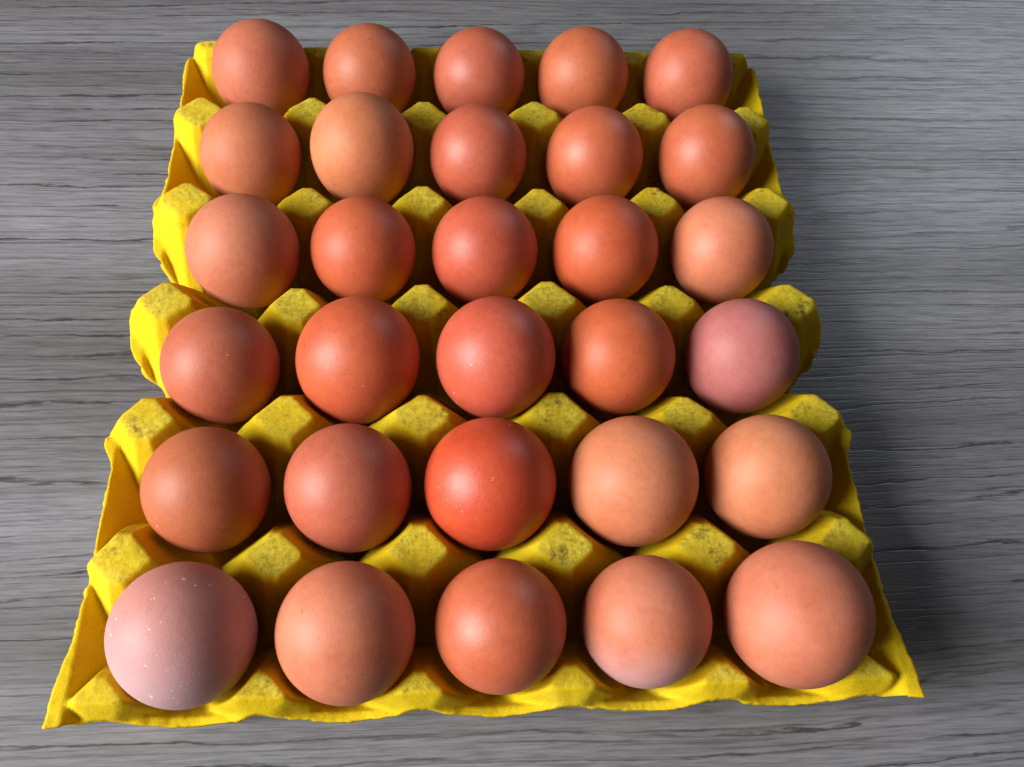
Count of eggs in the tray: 30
